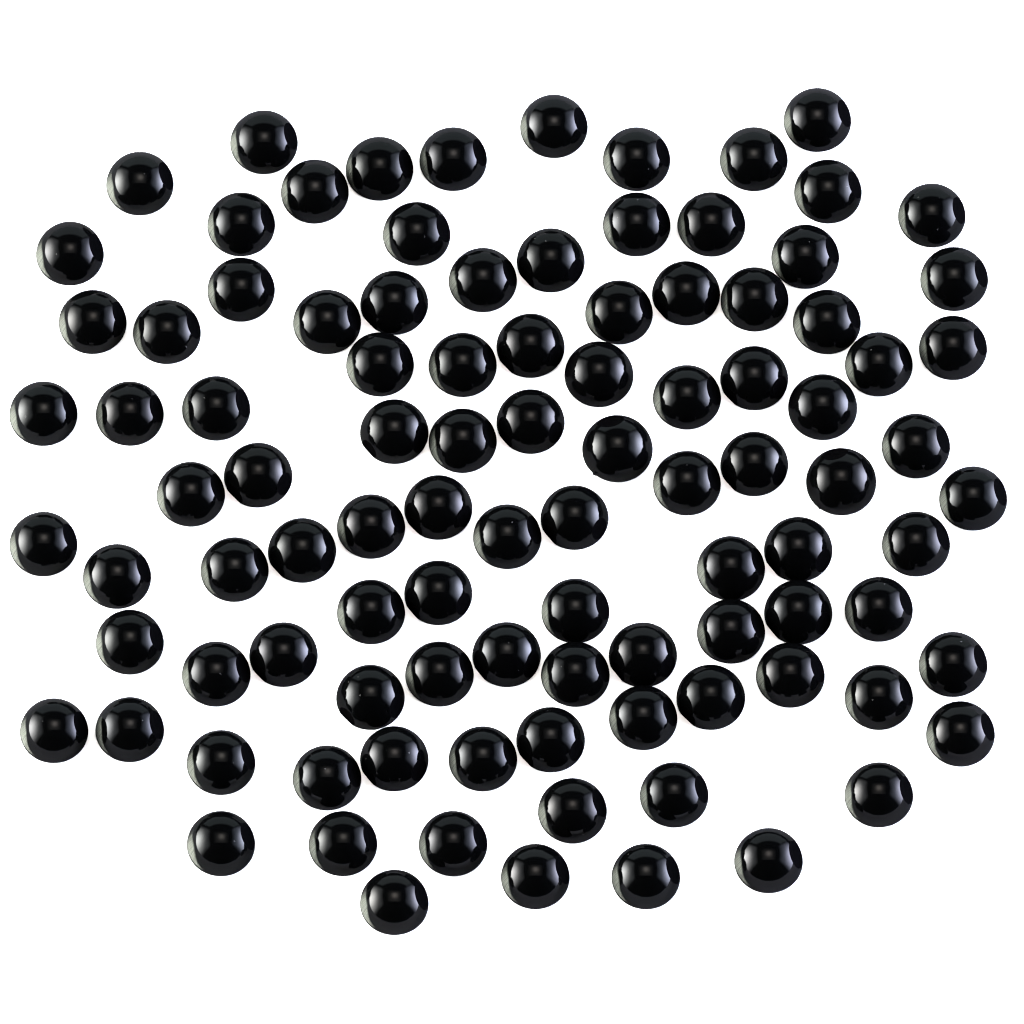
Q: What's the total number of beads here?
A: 100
